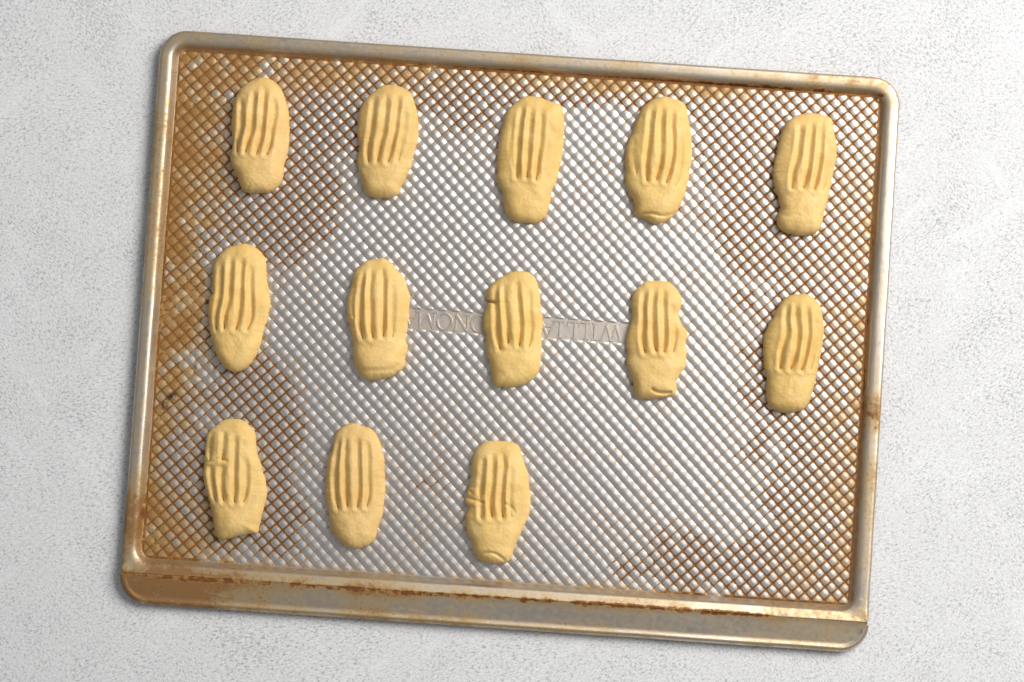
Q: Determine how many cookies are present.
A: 13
